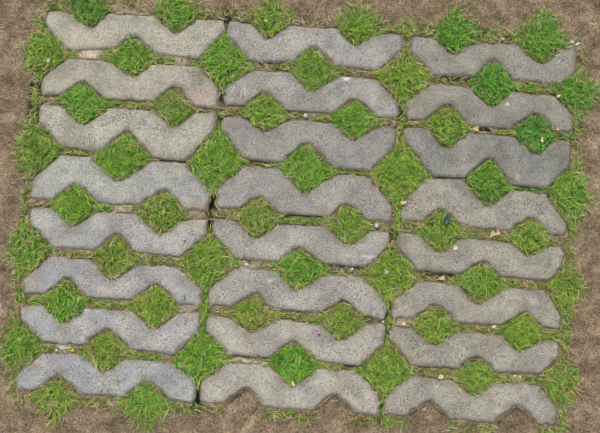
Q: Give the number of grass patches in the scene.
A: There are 54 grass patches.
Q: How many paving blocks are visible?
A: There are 24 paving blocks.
